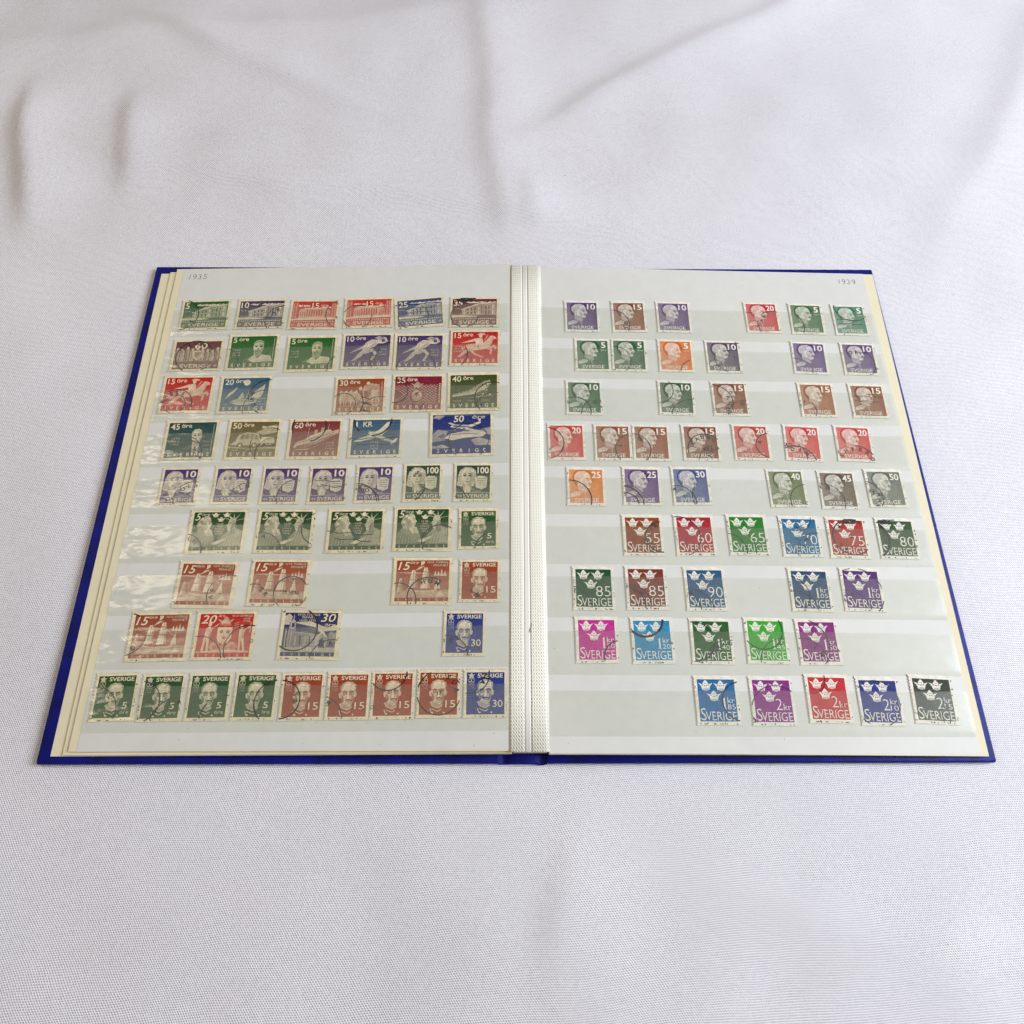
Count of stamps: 102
